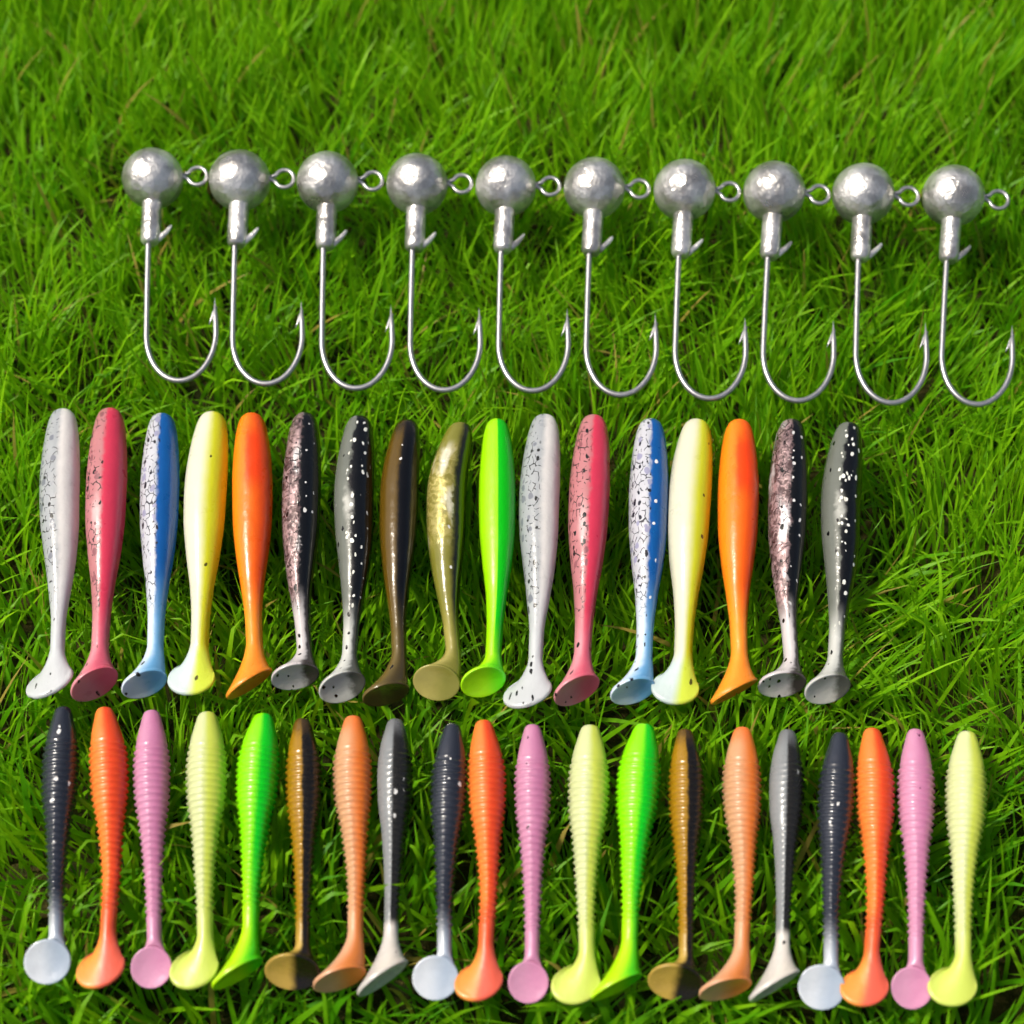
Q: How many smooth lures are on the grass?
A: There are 17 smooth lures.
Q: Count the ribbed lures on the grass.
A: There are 20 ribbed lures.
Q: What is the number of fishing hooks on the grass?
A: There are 10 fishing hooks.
